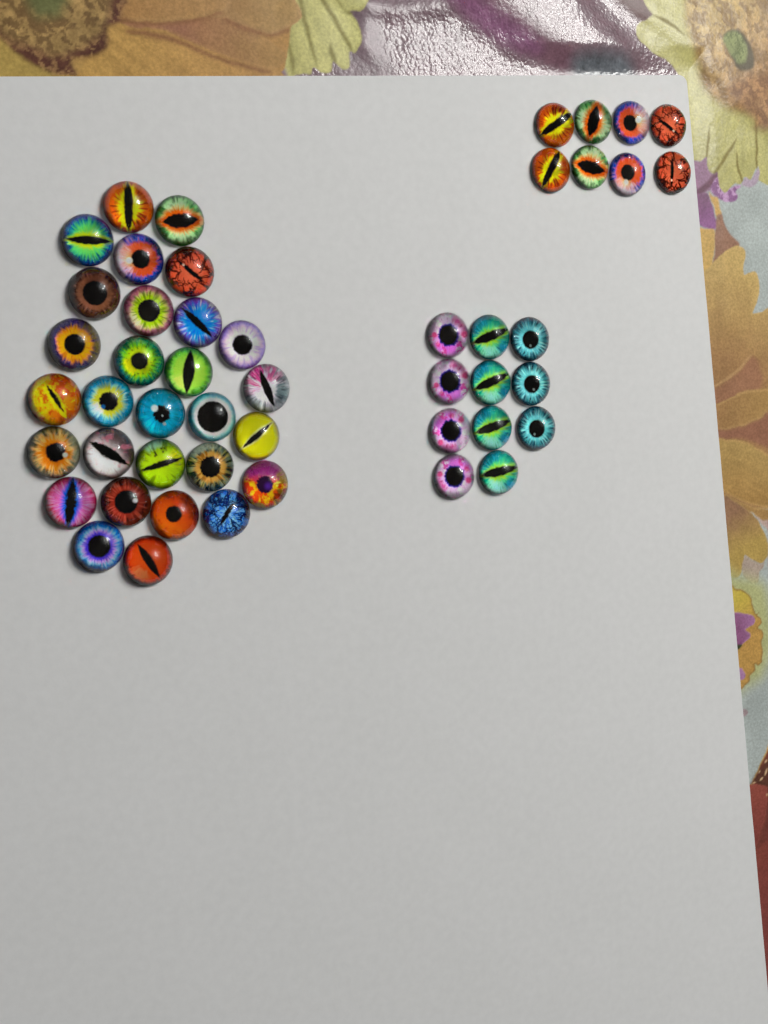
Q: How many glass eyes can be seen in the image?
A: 48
